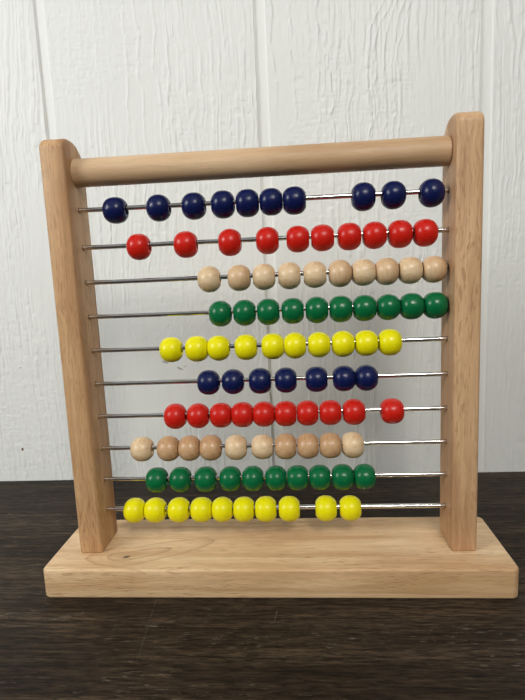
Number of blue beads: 17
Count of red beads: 20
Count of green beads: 20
